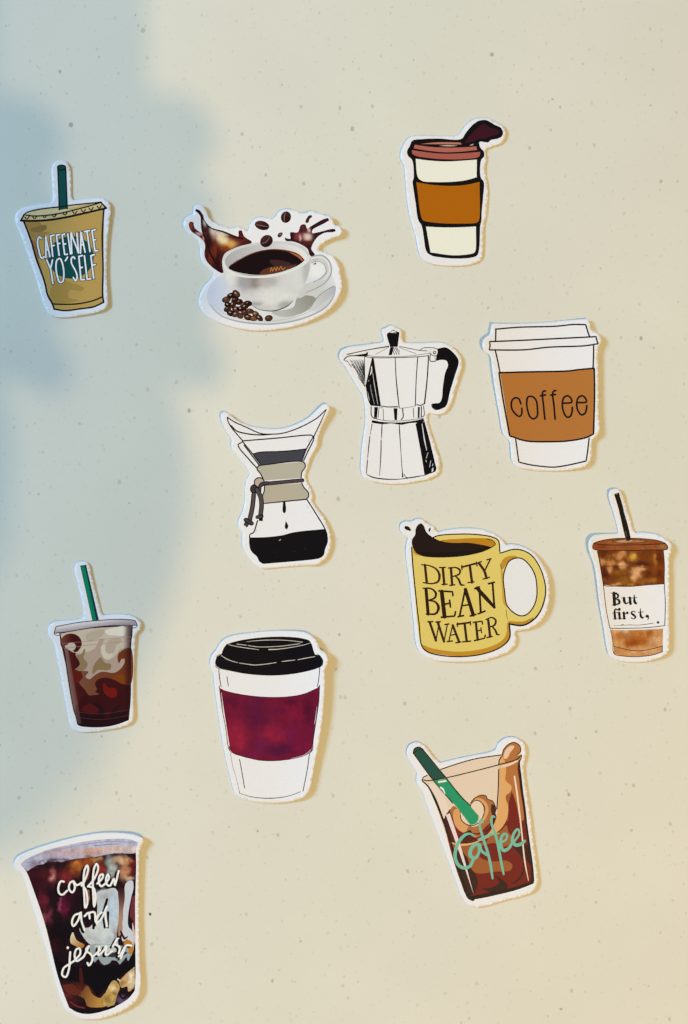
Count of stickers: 12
